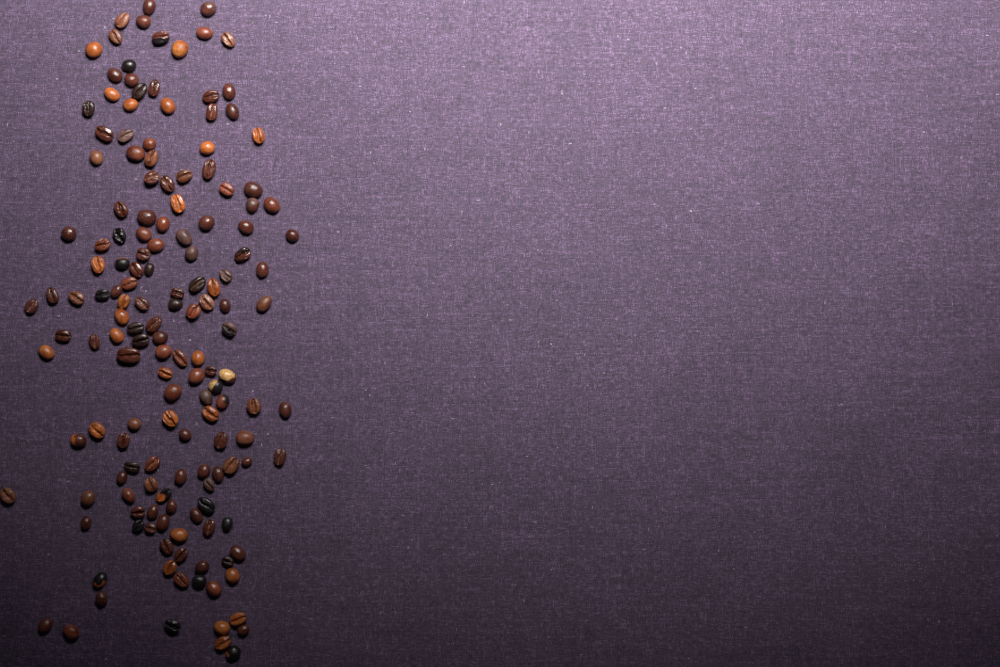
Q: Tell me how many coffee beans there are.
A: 157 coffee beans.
